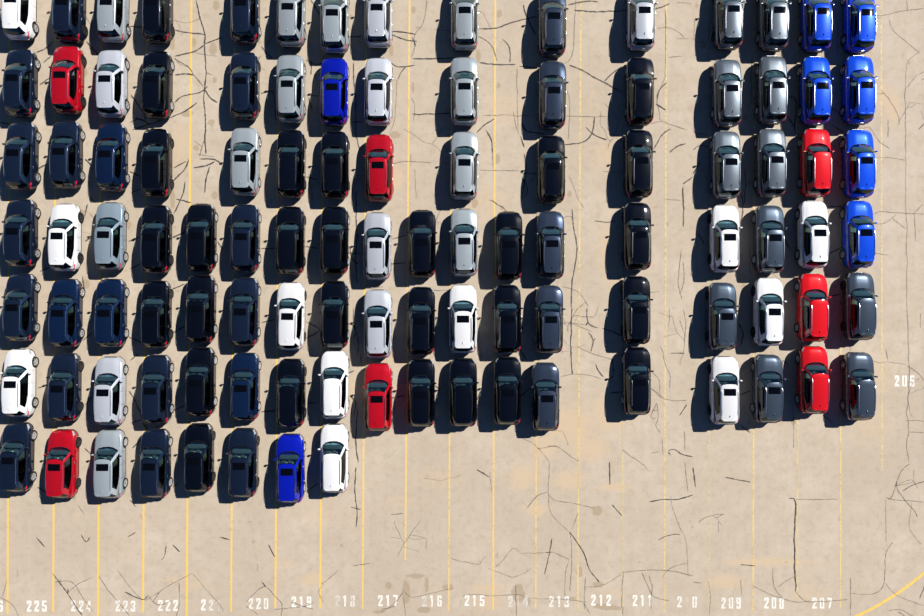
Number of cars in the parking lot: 107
